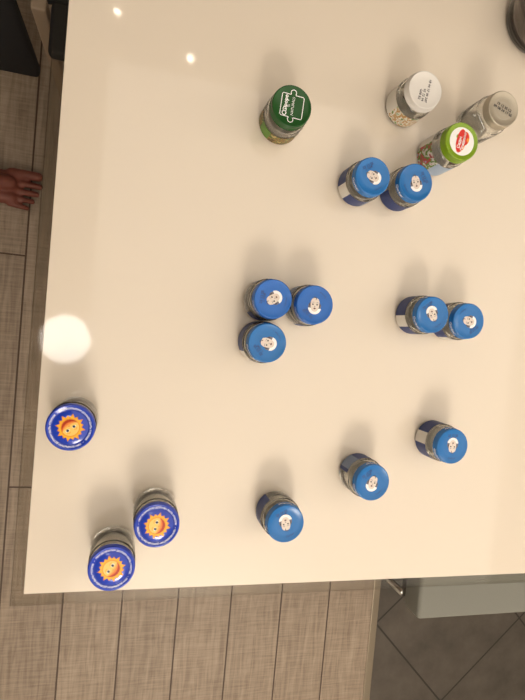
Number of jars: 17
